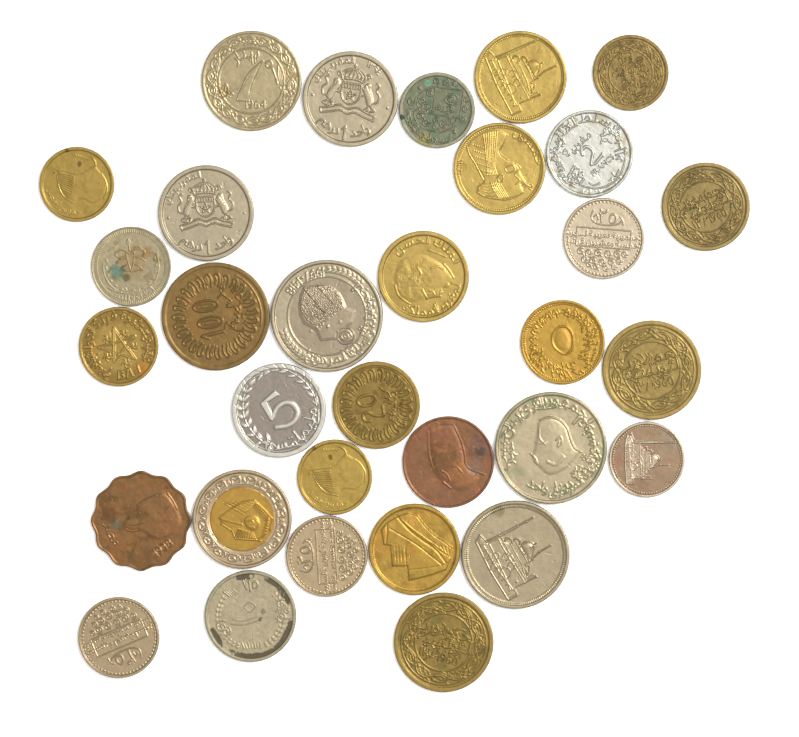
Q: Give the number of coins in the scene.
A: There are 32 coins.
